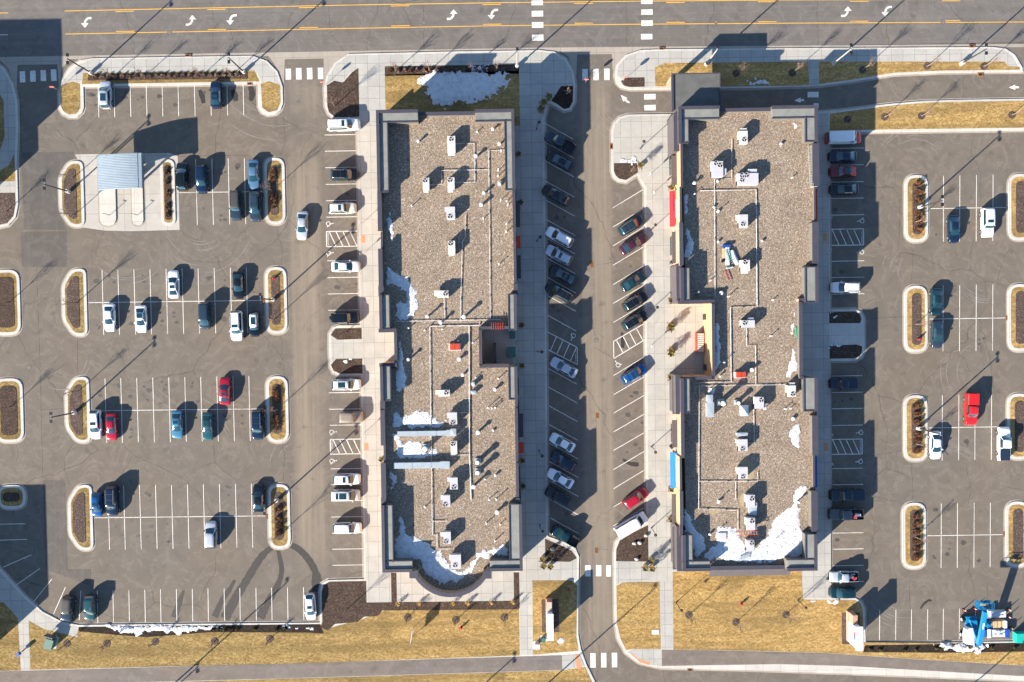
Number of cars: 76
